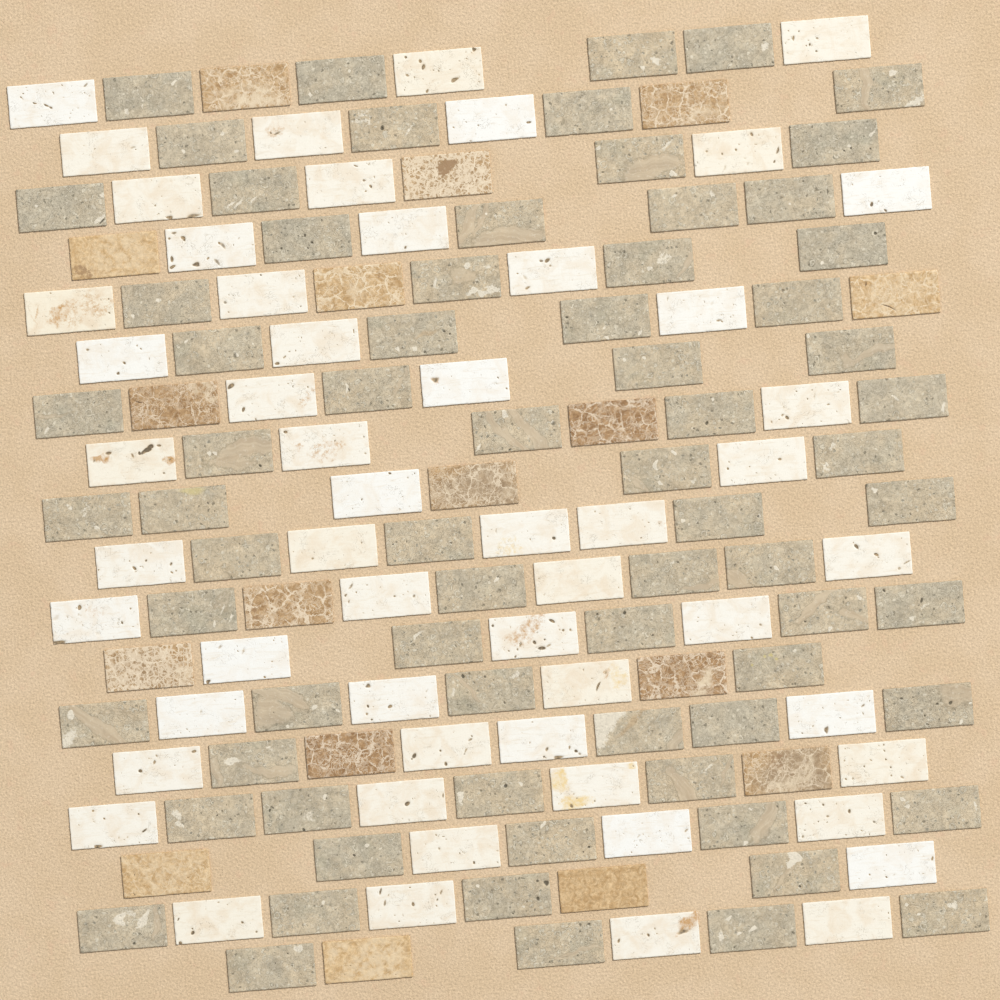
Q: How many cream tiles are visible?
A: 55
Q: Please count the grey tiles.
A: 72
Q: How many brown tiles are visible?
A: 17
